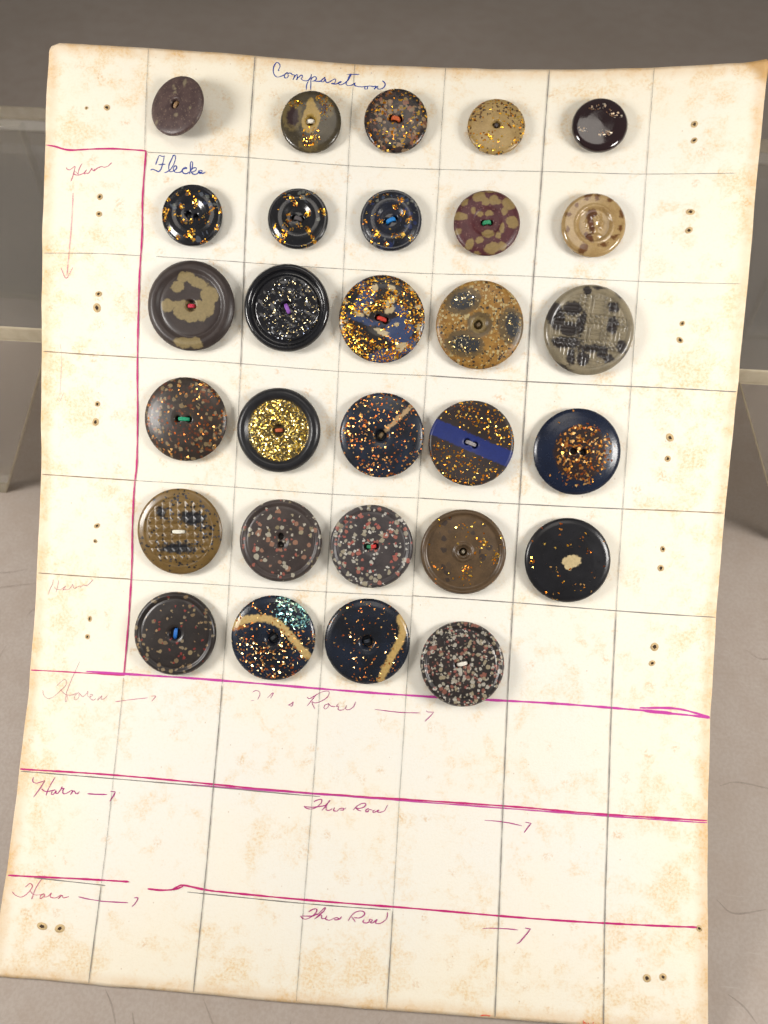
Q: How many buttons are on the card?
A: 29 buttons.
